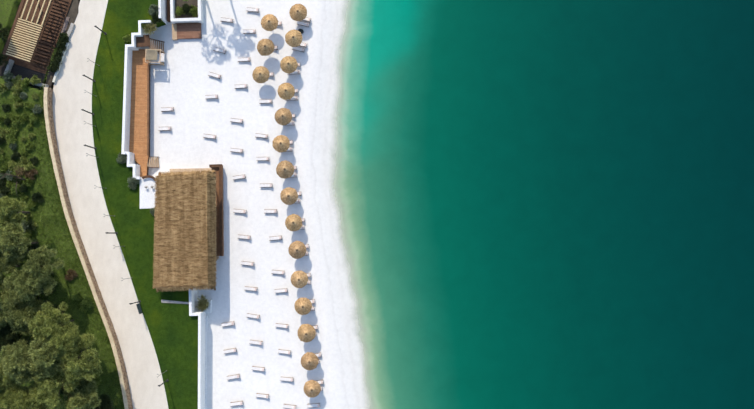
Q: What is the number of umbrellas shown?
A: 18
